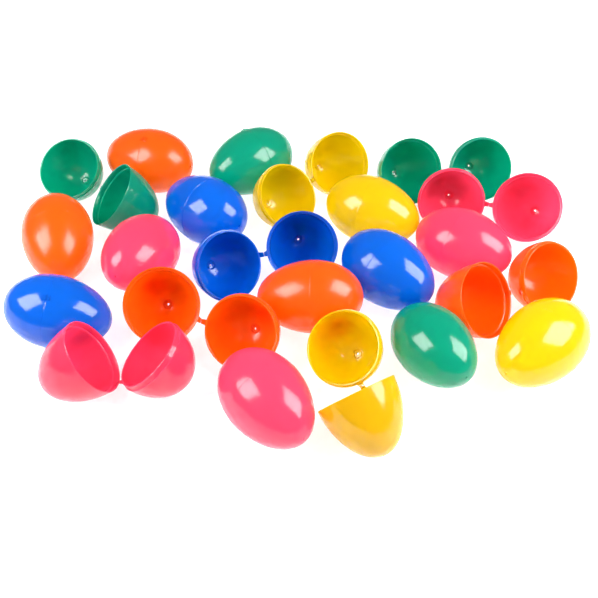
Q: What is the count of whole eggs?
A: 13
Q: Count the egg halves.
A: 18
